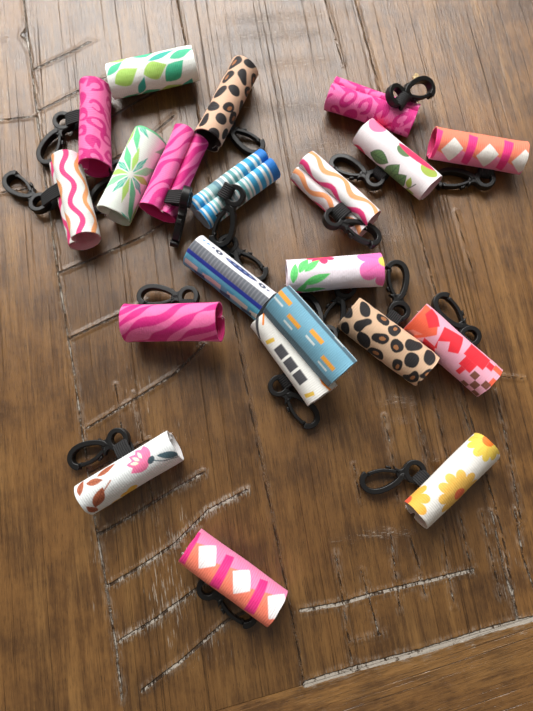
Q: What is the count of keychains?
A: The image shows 21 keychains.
